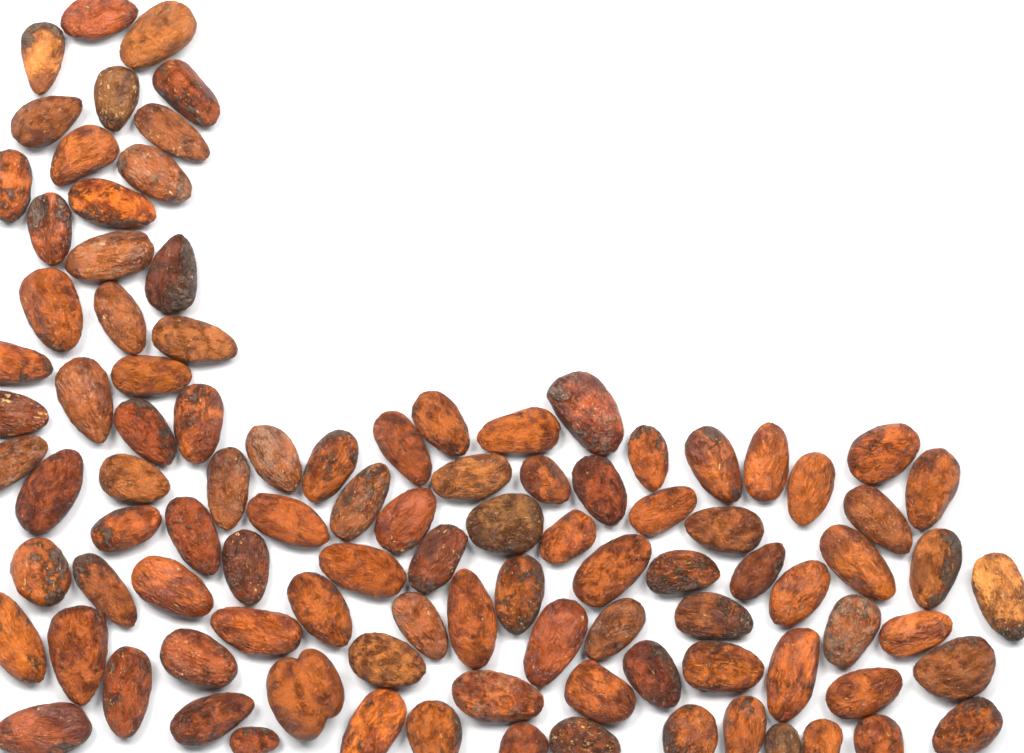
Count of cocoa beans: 101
